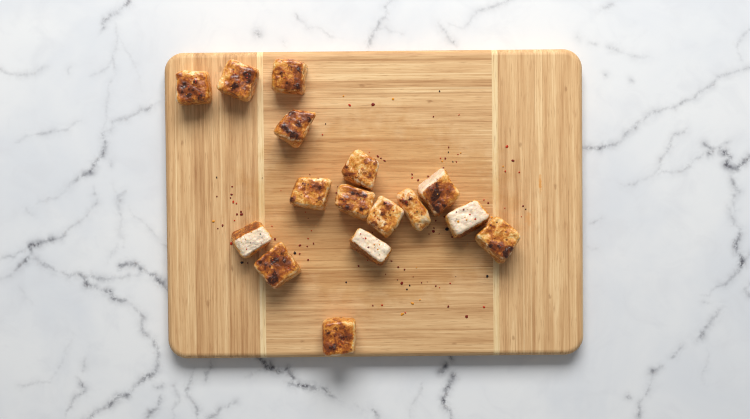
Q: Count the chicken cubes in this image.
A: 16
